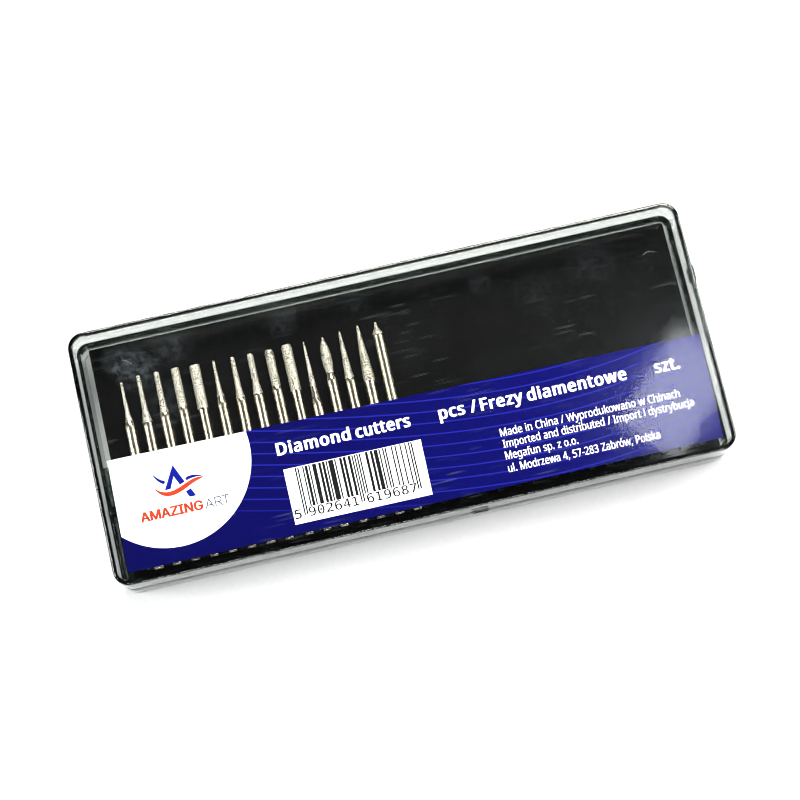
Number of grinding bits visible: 15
